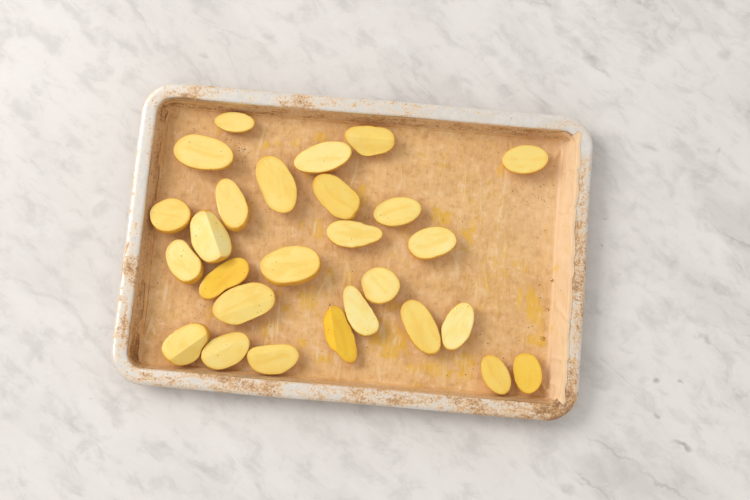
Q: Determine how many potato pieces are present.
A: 27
